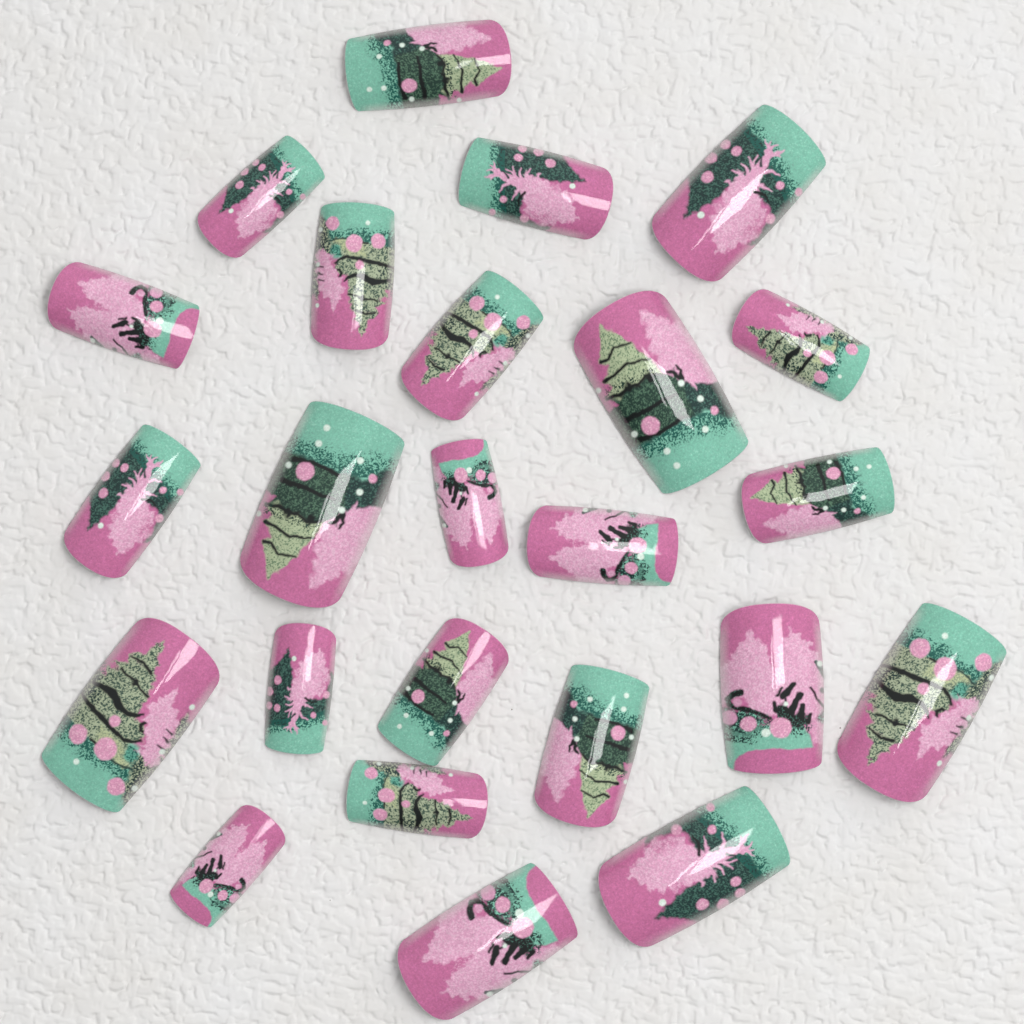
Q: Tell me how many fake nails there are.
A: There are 24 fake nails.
